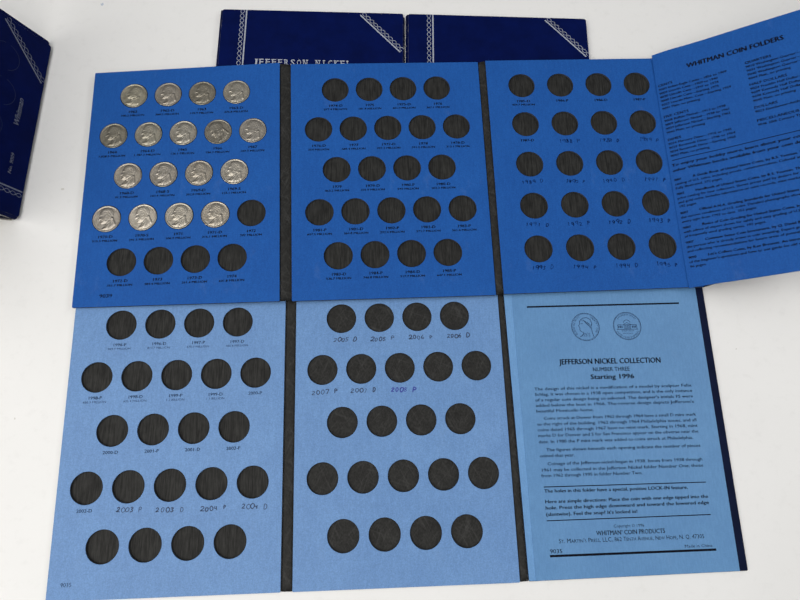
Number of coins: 17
